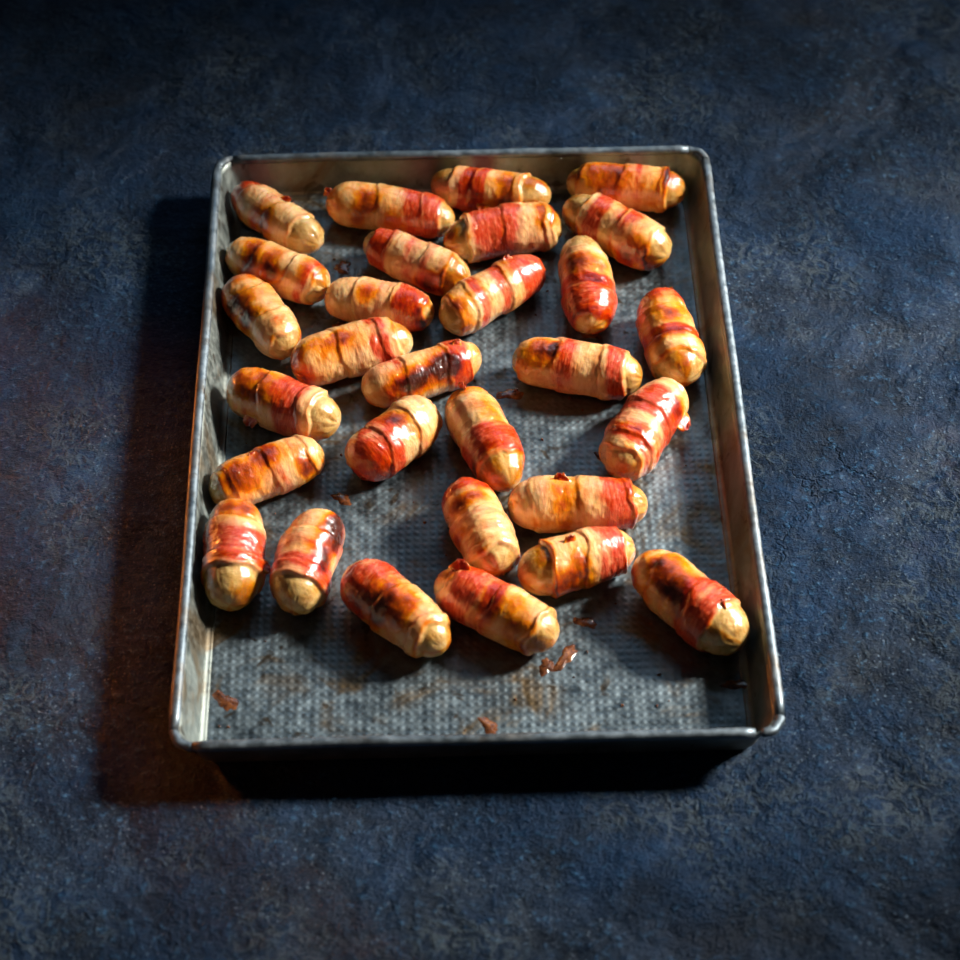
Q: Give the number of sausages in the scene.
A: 29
